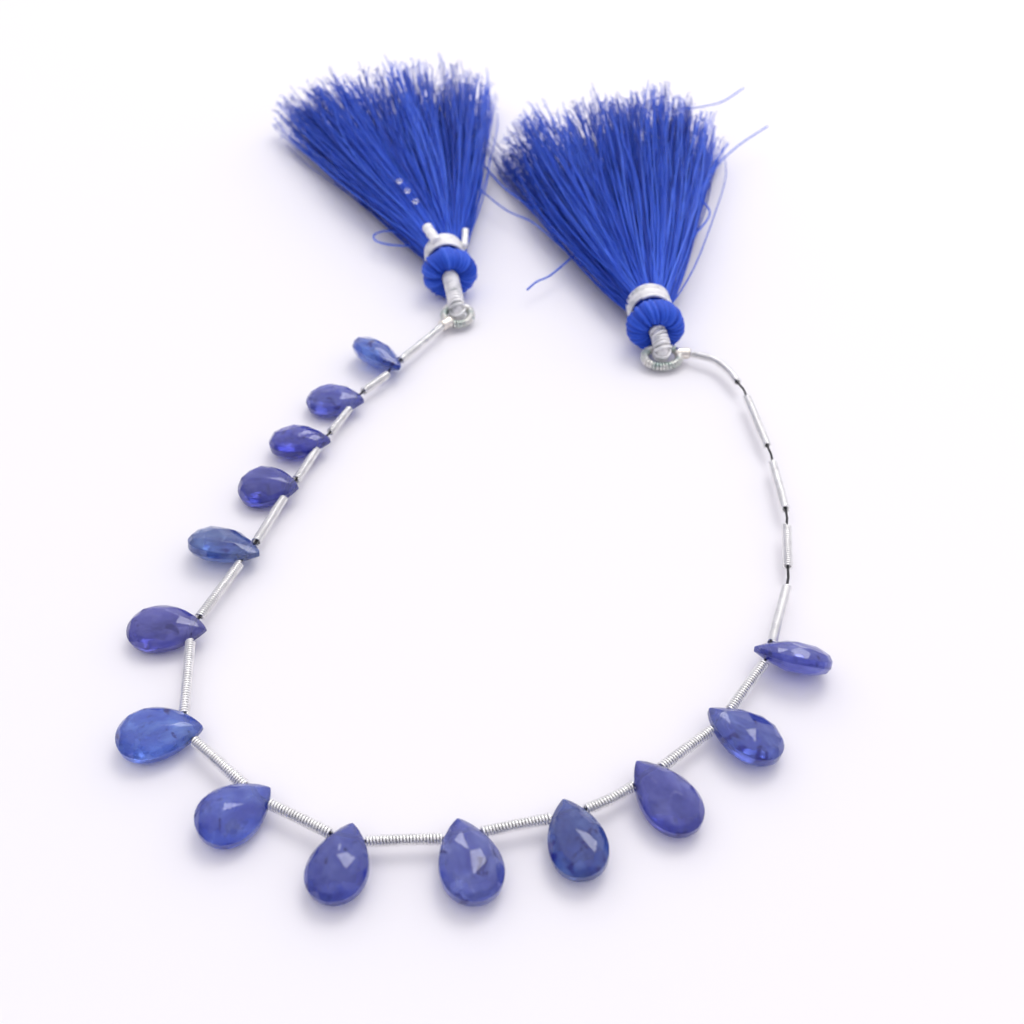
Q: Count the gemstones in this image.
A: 14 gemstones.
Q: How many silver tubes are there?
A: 19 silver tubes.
